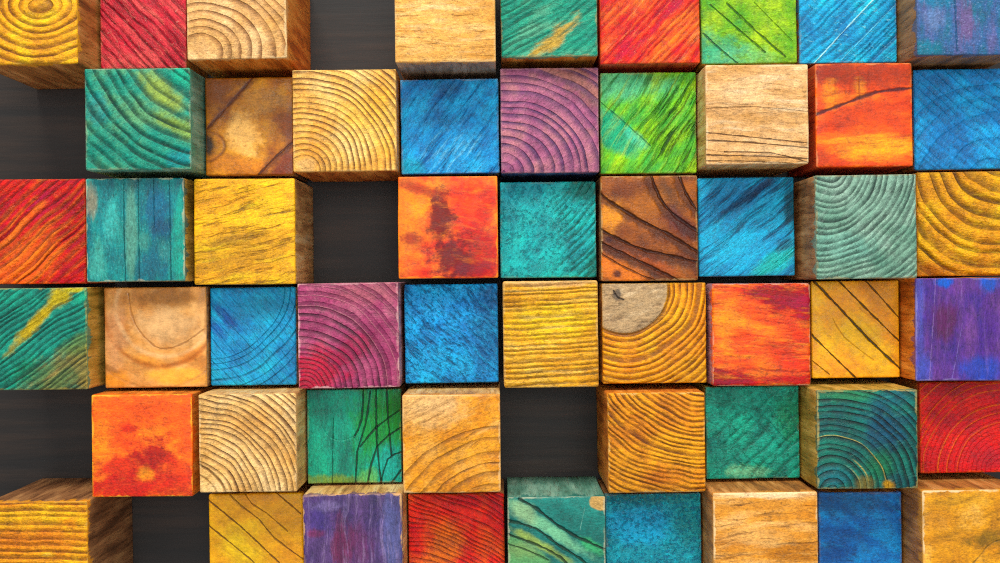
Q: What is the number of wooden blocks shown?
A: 54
